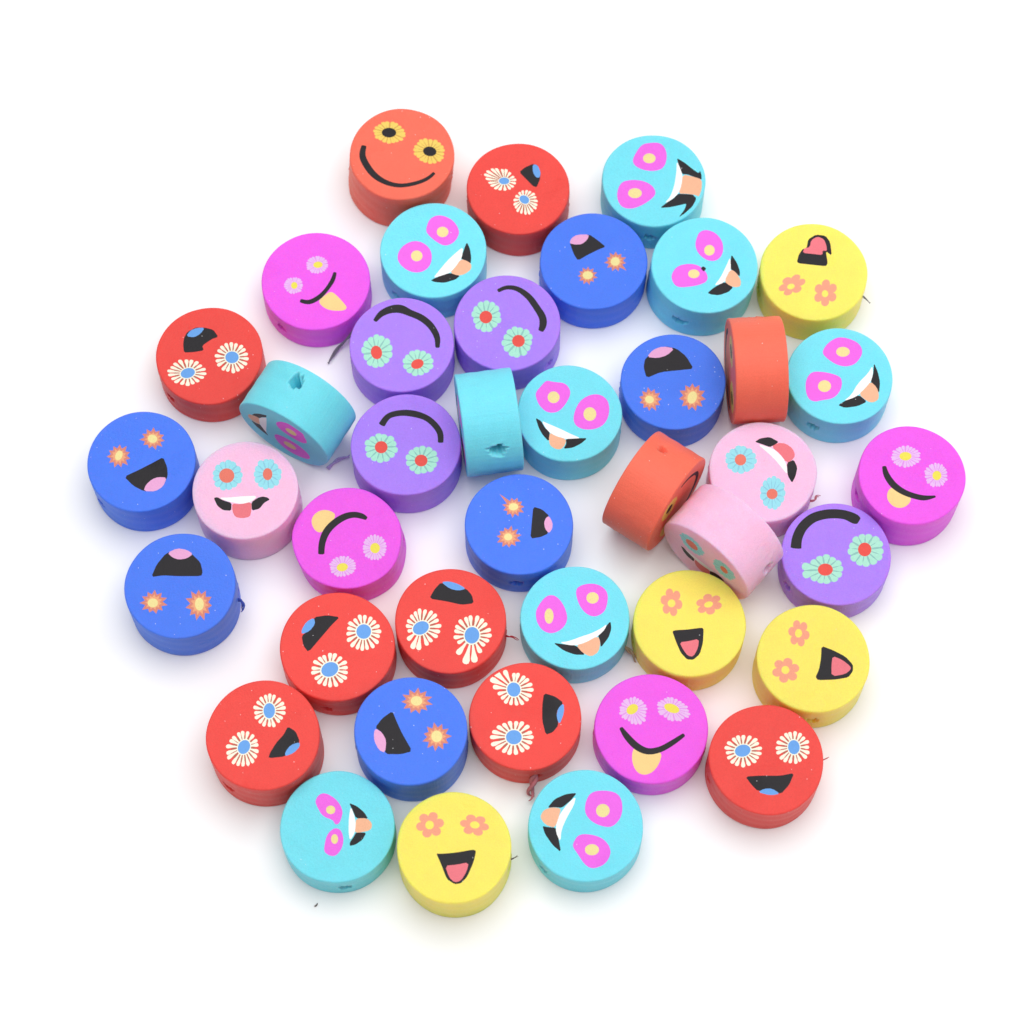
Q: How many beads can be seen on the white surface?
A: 41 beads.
